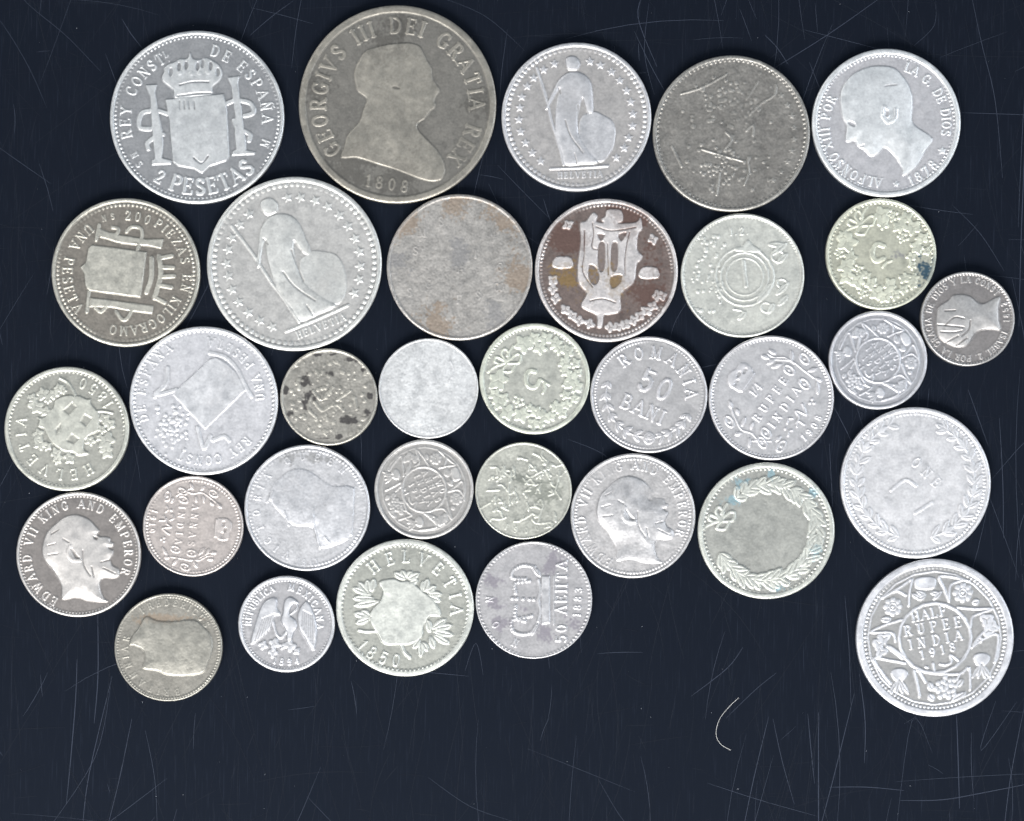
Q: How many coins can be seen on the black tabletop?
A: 33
